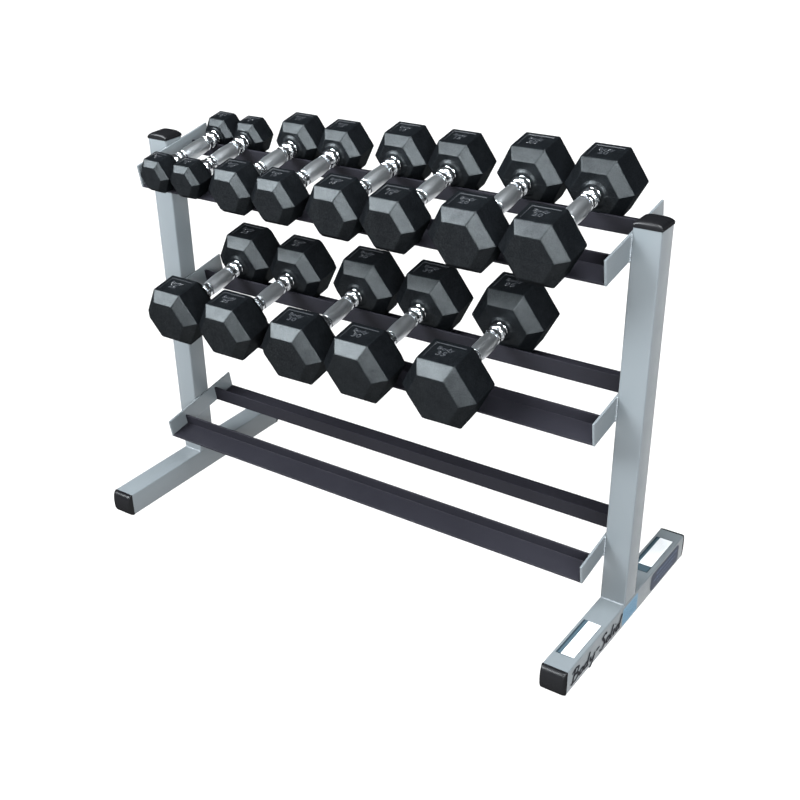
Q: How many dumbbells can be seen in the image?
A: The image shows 13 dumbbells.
